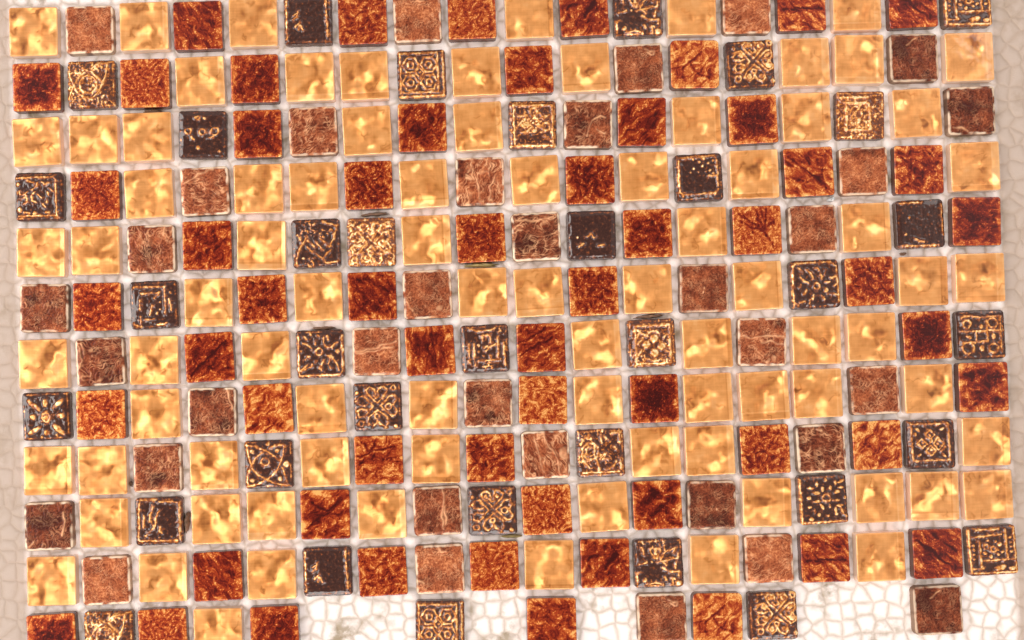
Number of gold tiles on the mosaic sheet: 83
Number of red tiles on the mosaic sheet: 57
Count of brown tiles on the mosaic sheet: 34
